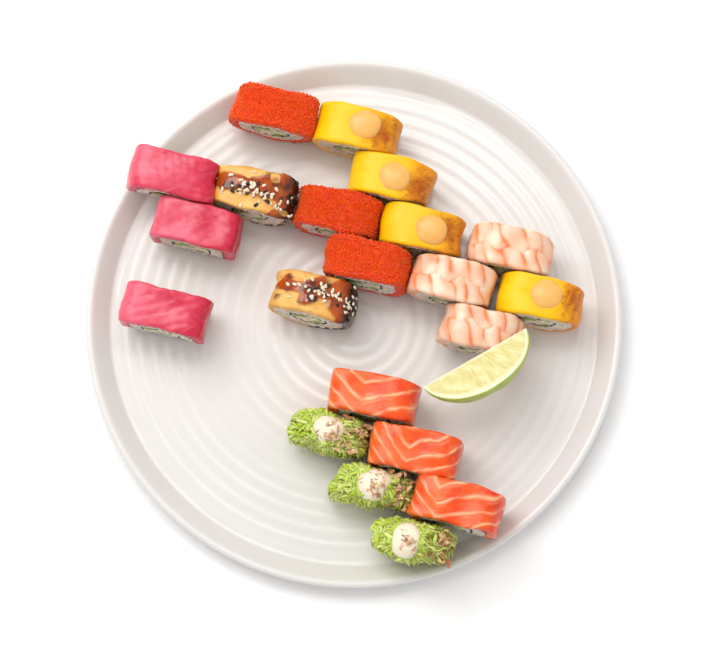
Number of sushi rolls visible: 21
